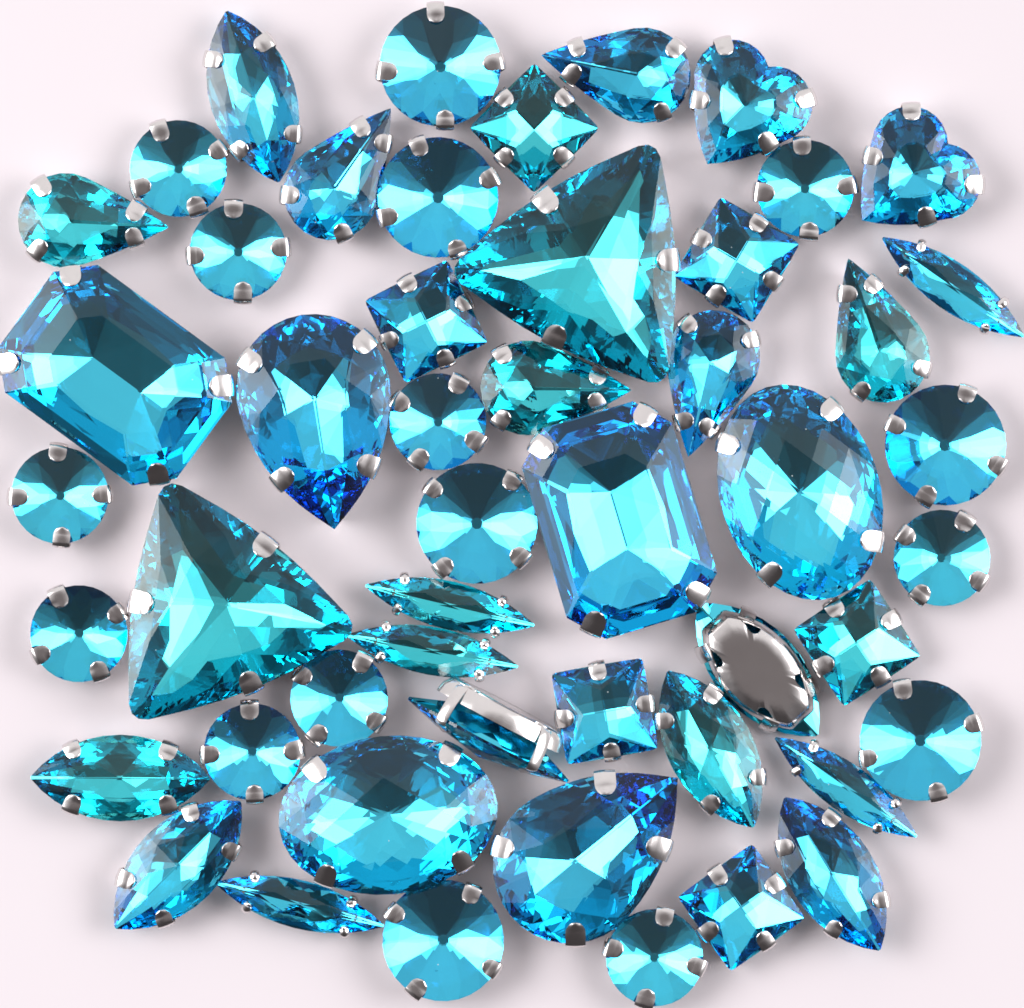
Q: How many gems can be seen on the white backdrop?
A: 50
